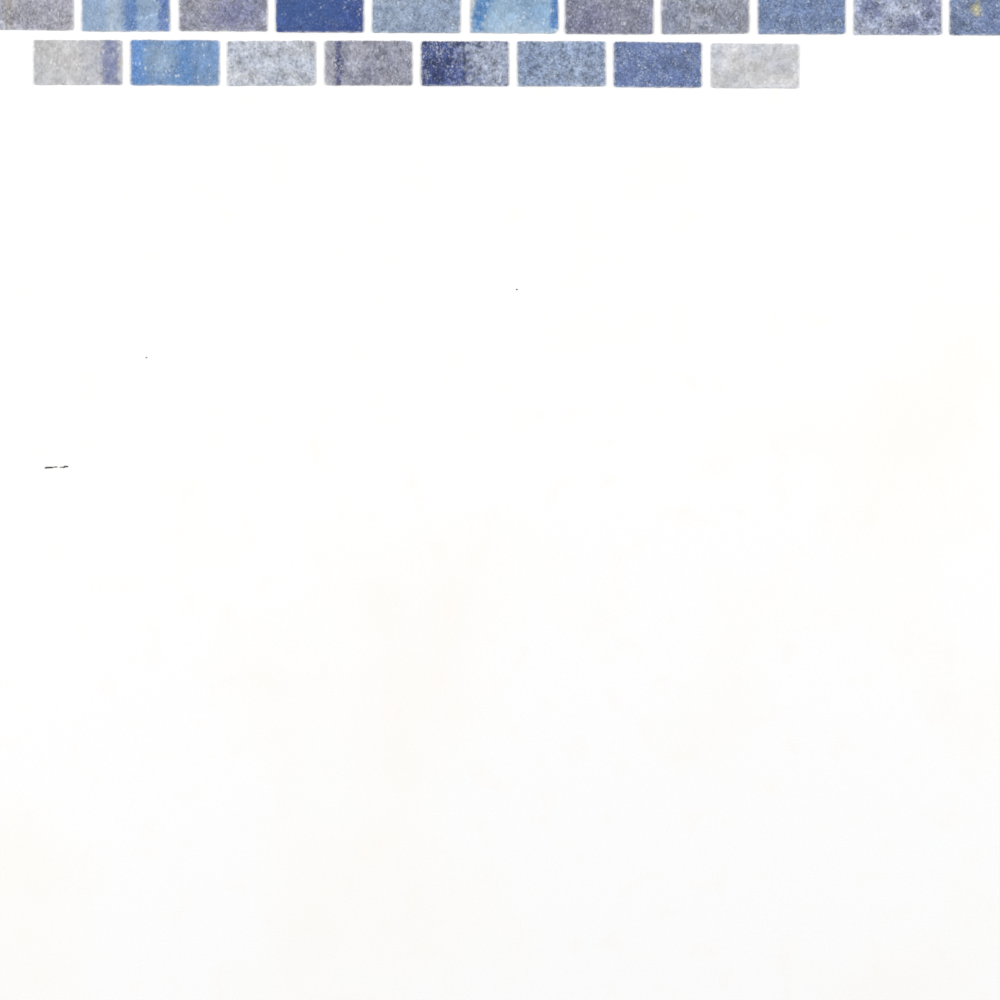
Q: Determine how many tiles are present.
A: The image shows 19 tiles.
